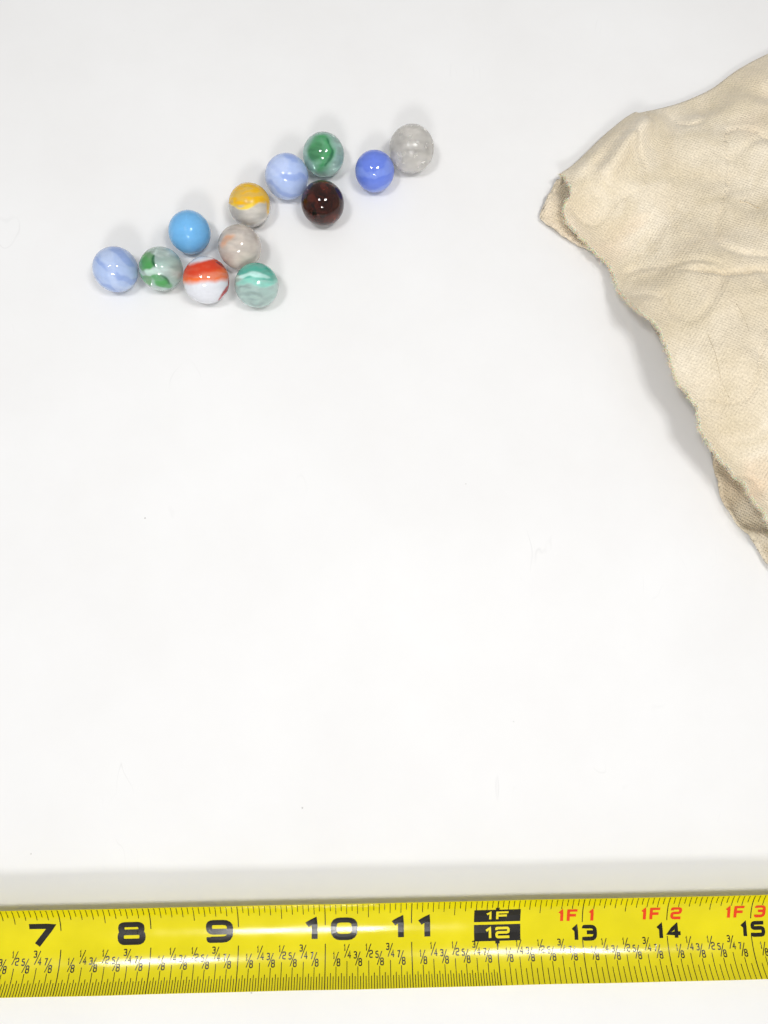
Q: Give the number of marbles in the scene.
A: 12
